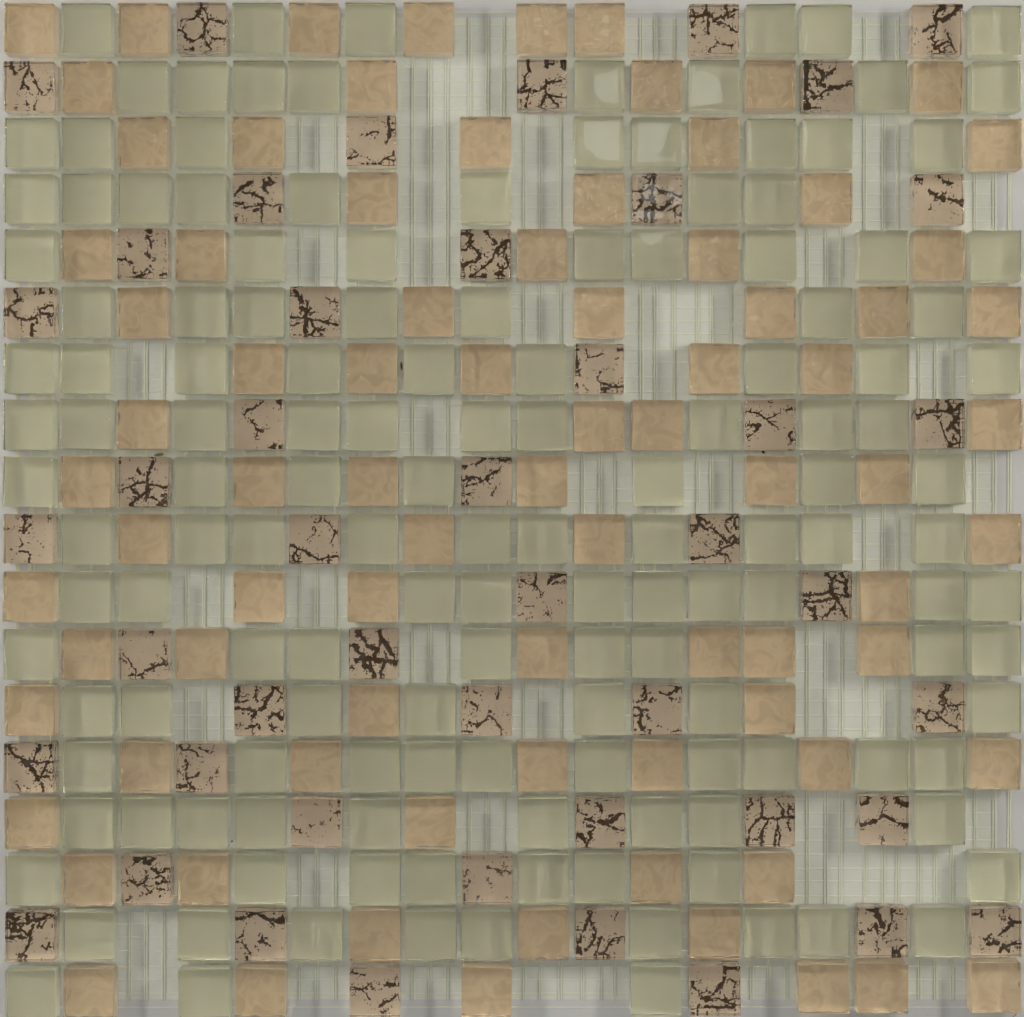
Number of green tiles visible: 145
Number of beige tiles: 83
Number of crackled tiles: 46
